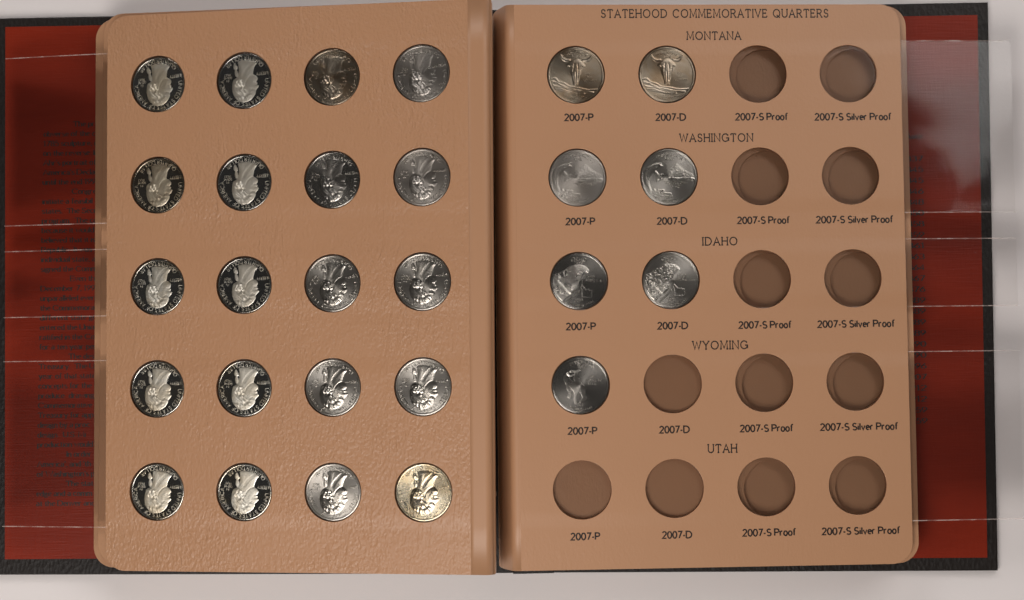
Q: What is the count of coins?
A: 27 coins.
